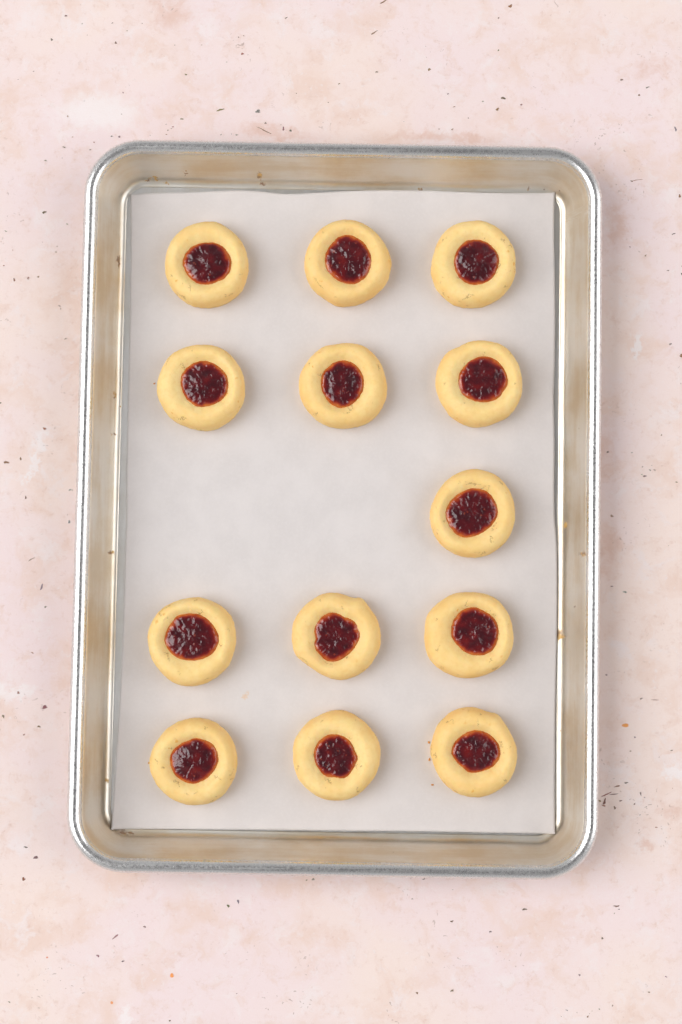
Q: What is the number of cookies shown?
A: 13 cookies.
